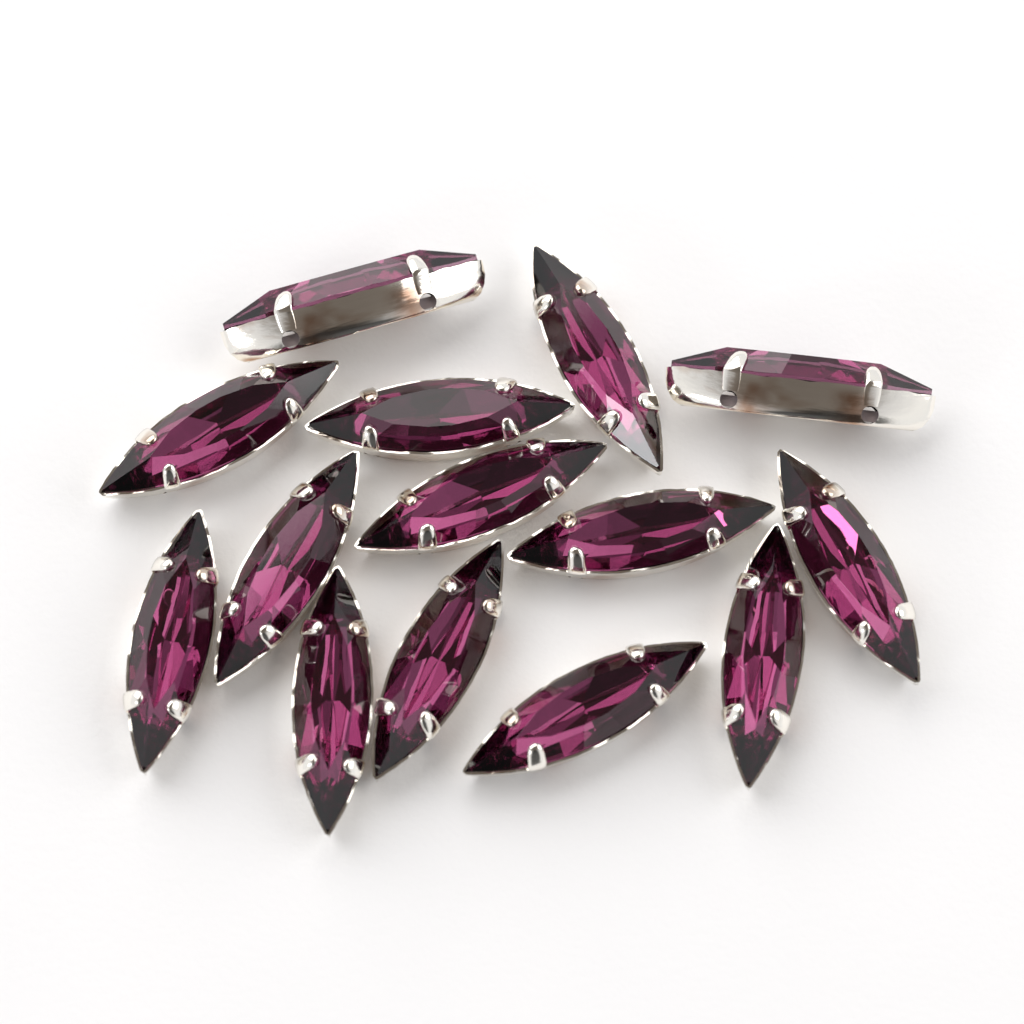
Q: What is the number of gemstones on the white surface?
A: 14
